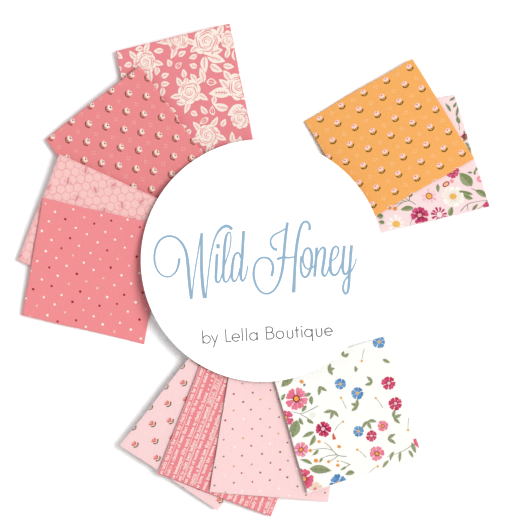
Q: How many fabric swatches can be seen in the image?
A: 10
